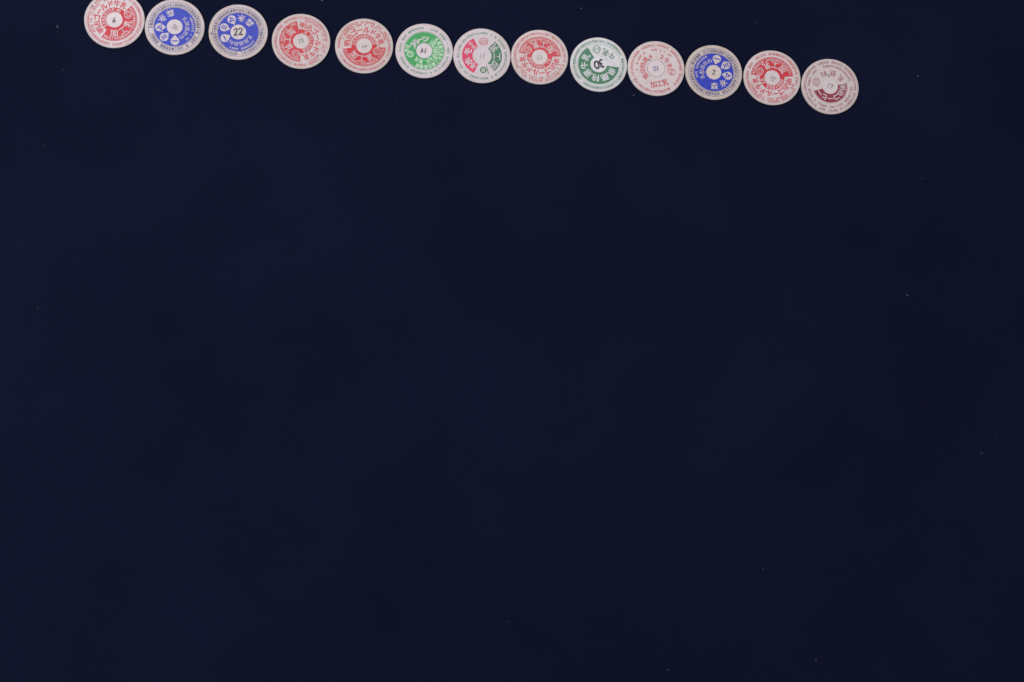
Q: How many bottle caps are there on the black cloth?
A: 13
